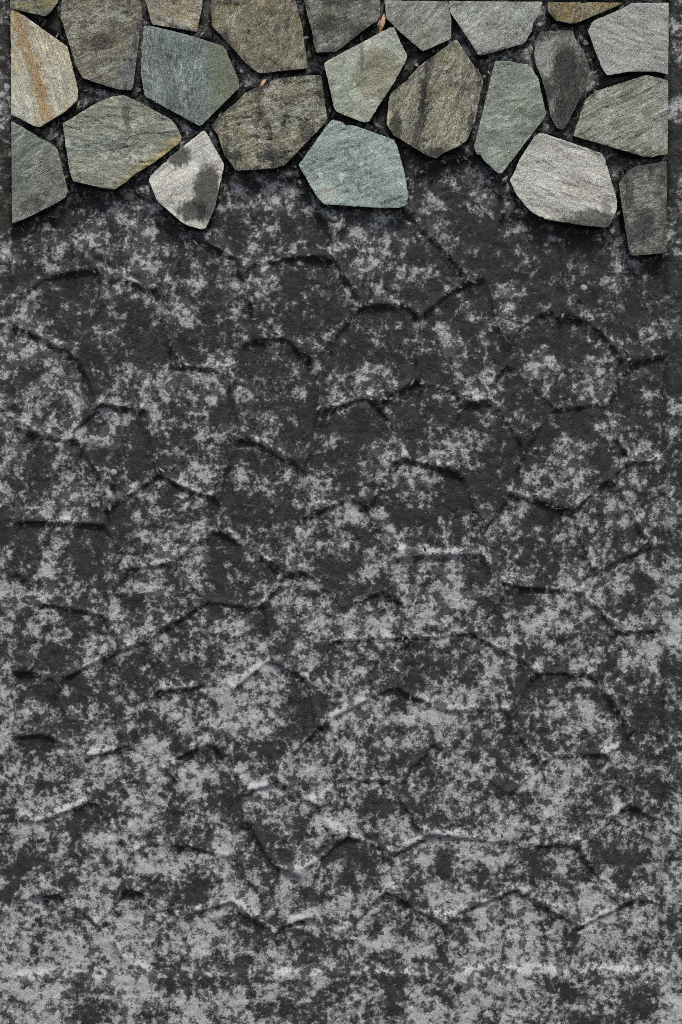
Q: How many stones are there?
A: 23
